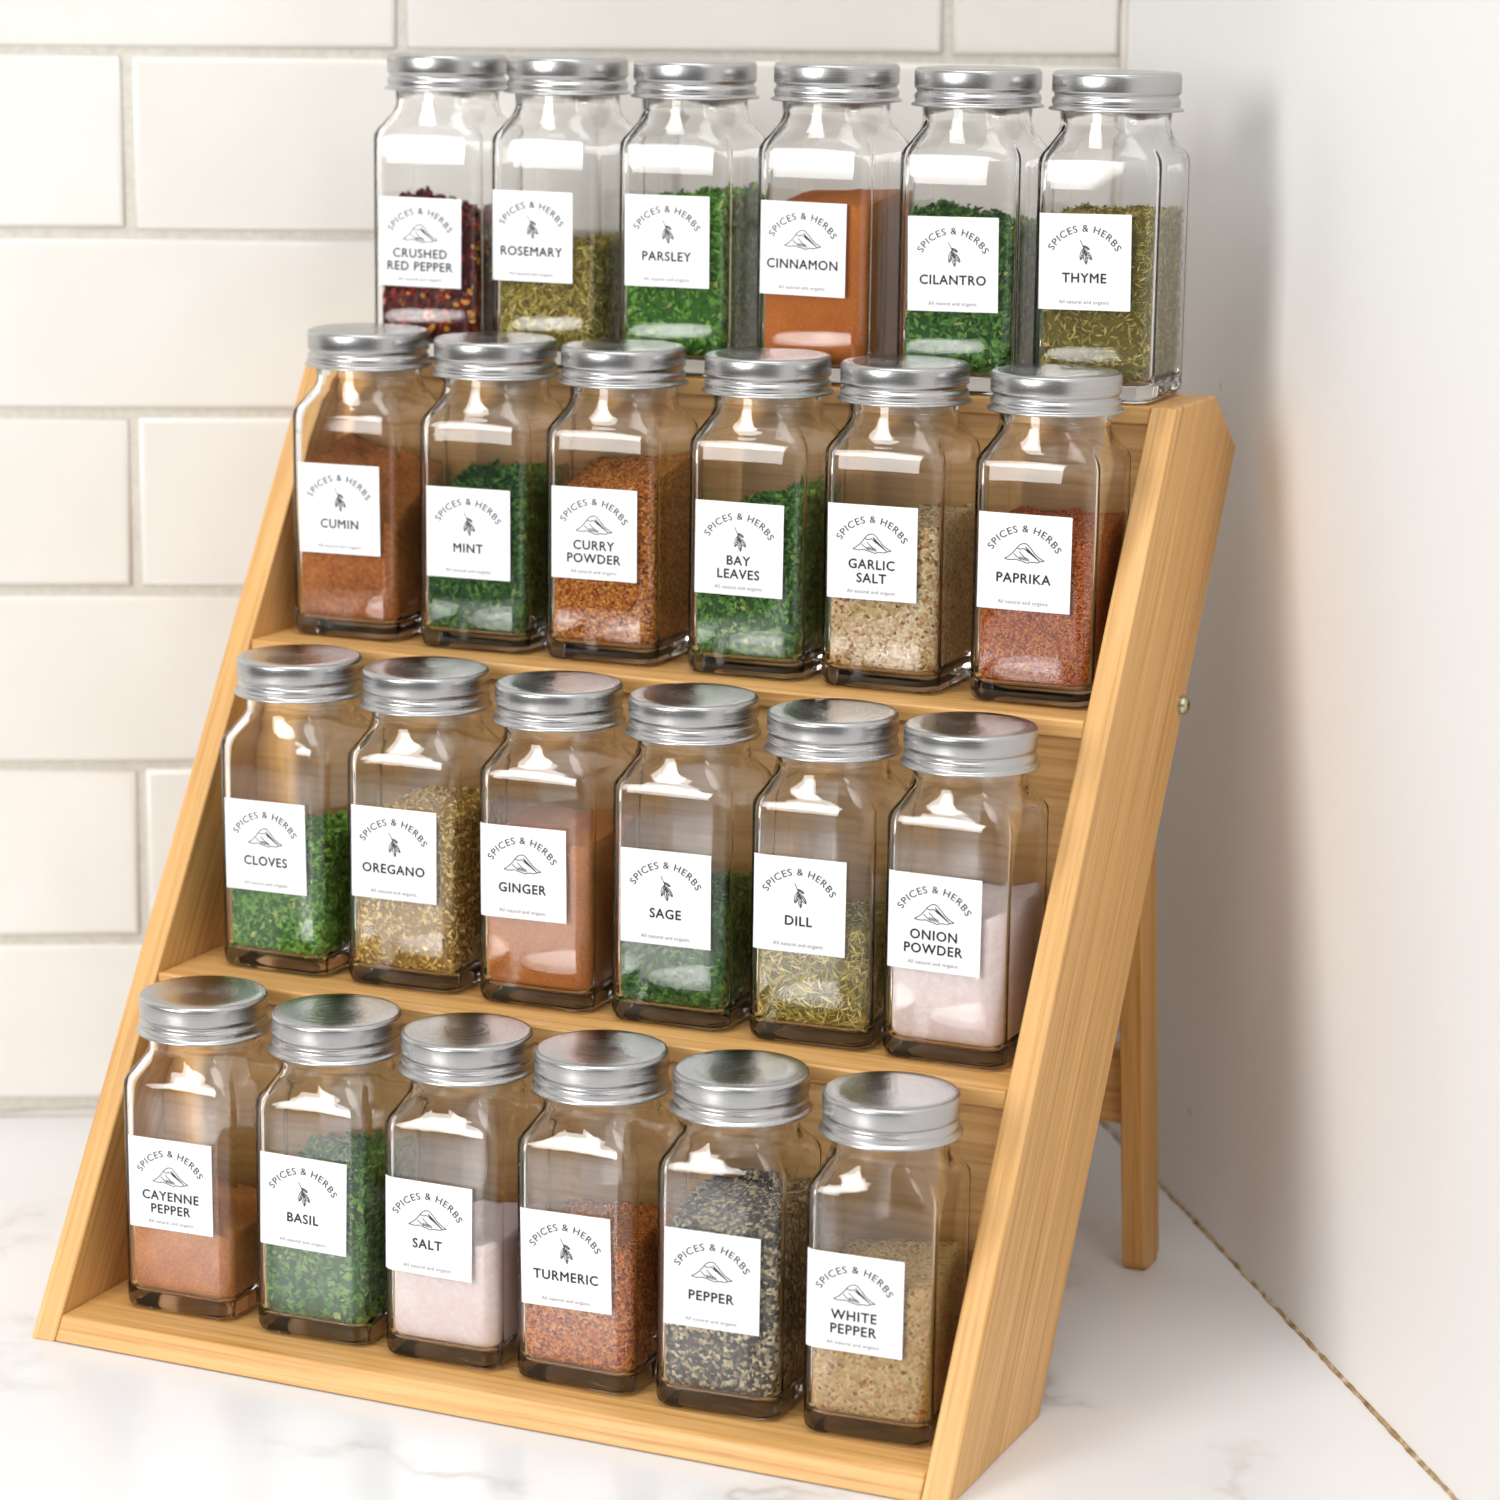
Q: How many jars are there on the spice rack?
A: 24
